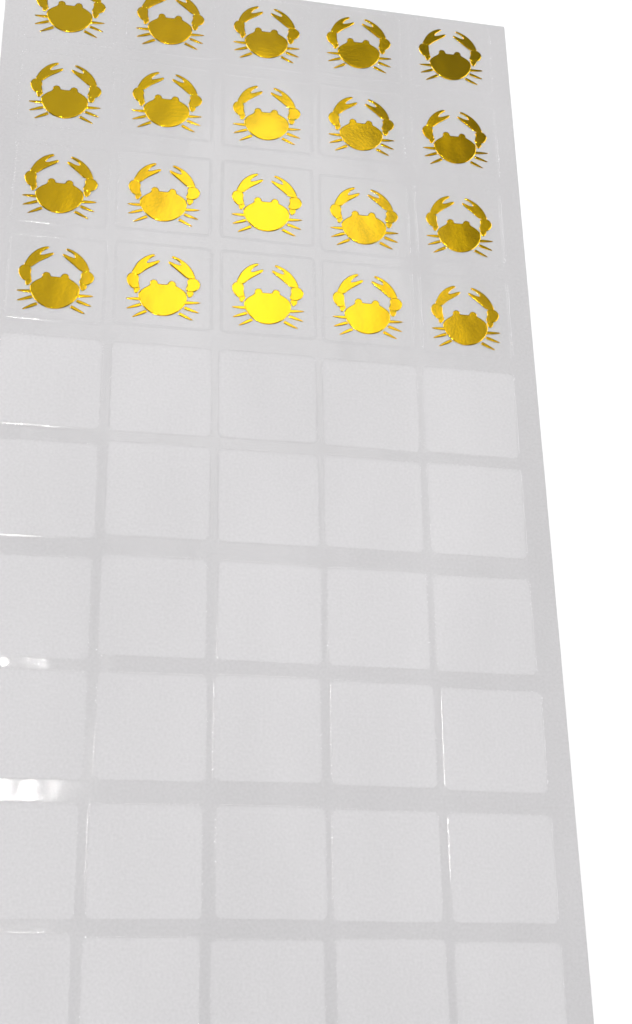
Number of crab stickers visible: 20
